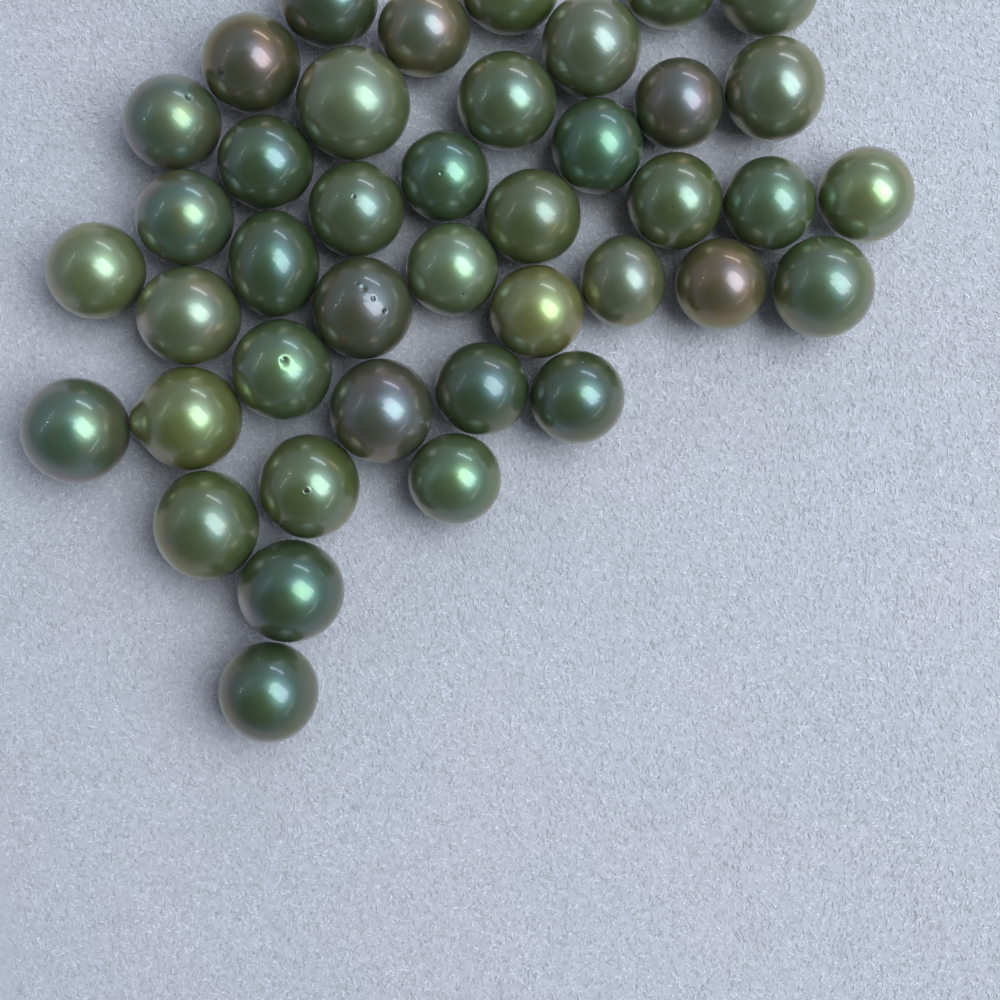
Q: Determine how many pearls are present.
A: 41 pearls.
